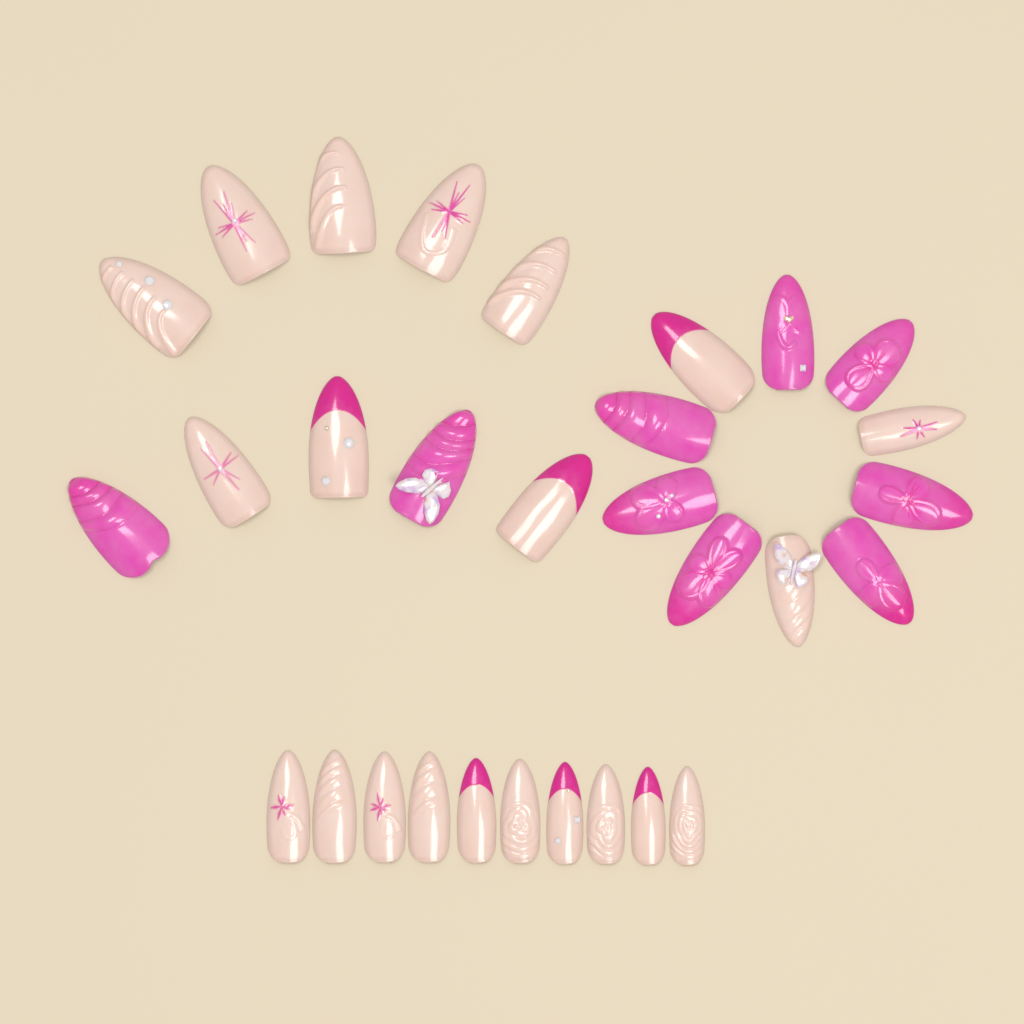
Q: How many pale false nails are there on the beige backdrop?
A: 15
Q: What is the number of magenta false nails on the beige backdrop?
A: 9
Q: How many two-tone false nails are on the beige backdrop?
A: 6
